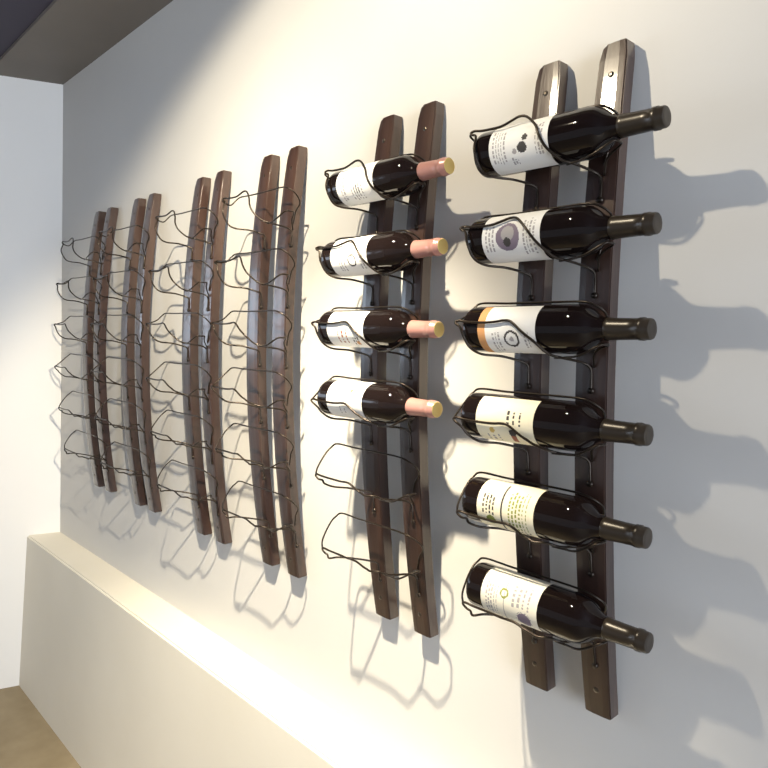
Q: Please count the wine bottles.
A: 10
